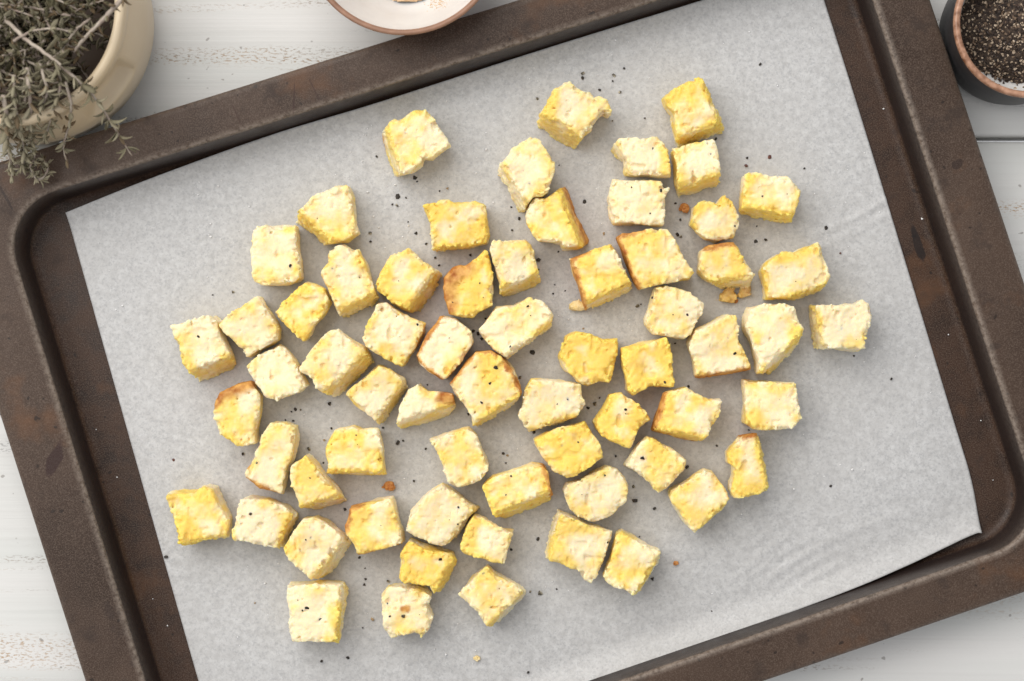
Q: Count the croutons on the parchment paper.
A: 65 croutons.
